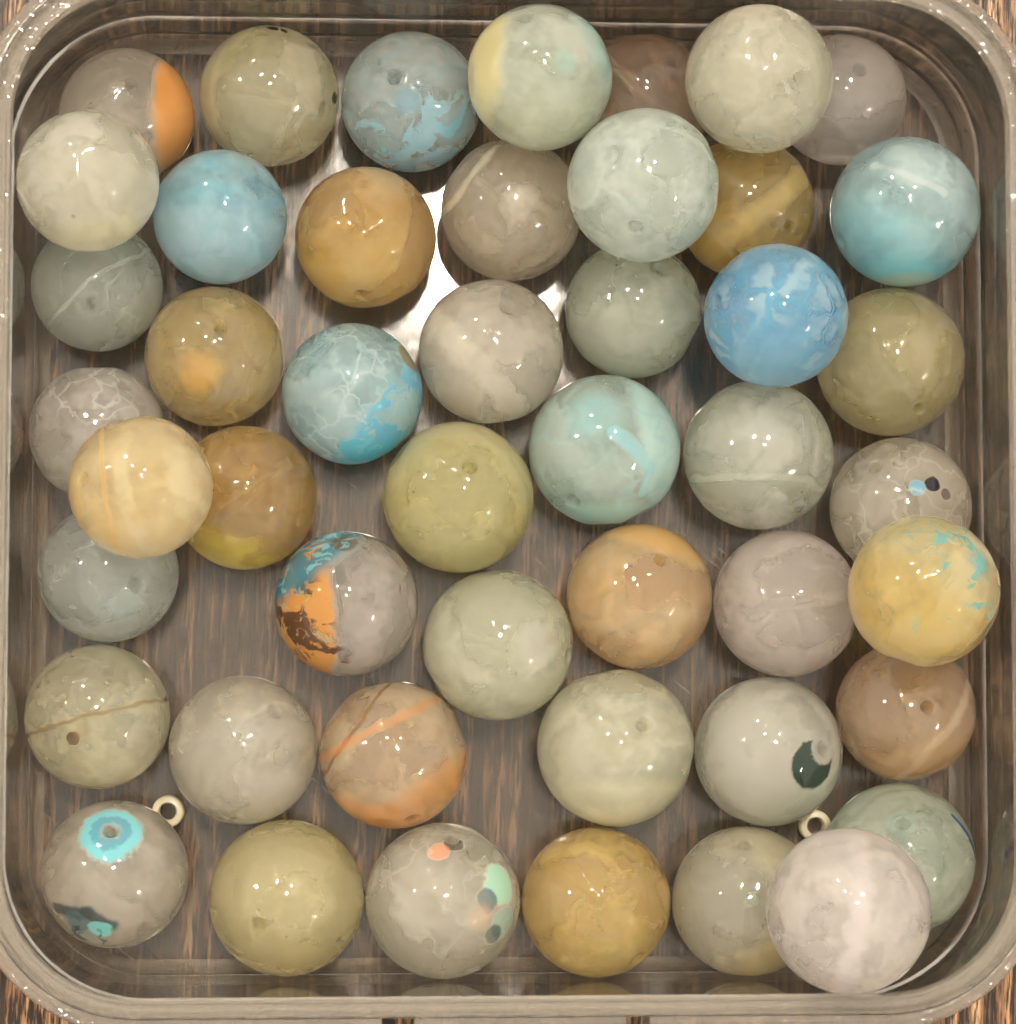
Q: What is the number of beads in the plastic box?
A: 47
